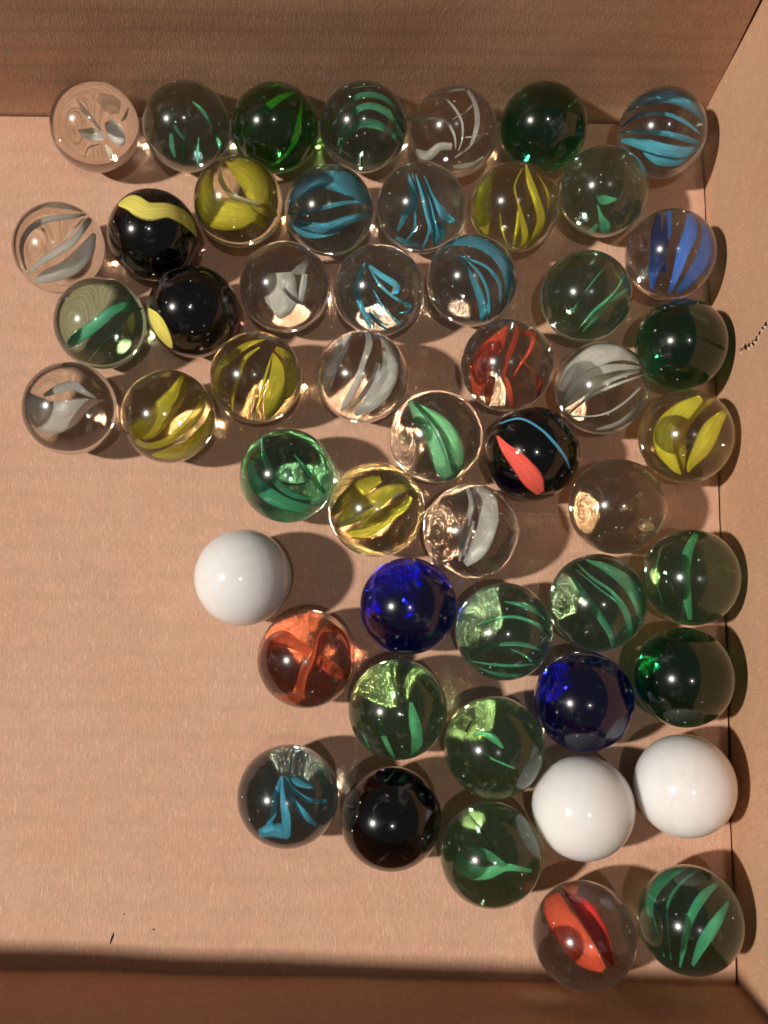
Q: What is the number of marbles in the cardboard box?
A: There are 52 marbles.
